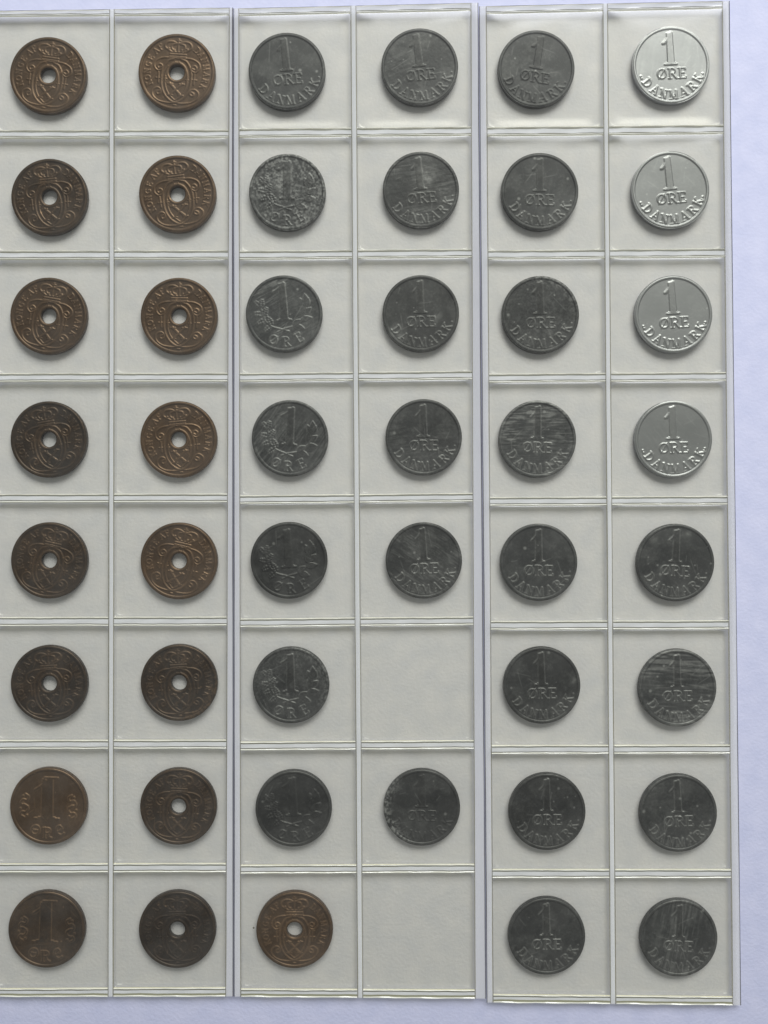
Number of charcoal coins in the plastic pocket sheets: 25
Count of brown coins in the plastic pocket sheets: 17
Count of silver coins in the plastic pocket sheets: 4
